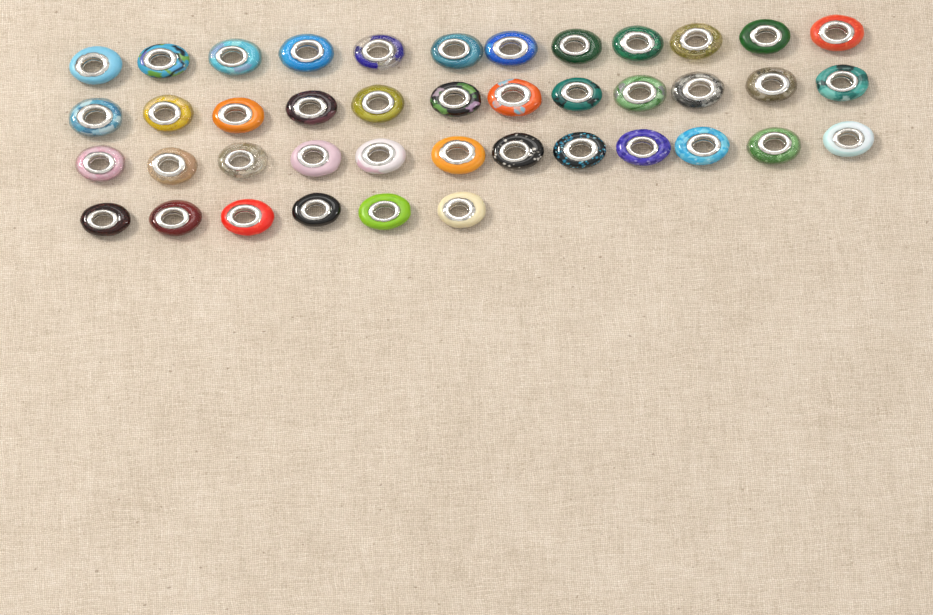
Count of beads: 42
